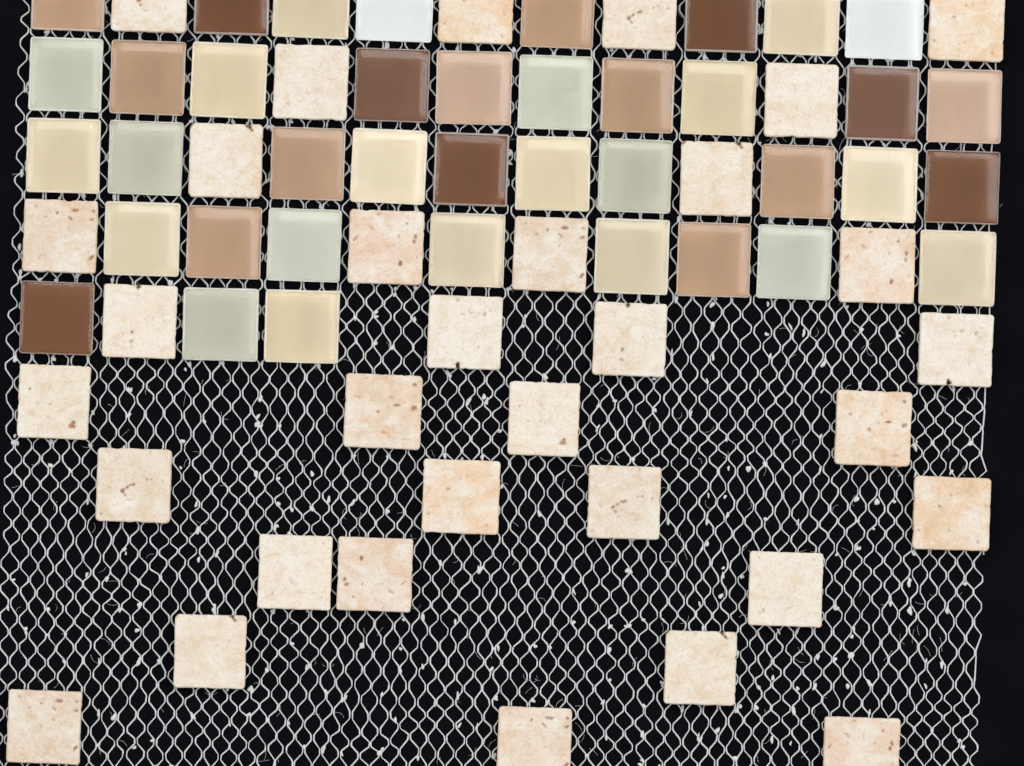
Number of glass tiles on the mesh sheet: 39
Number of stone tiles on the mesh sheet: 32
